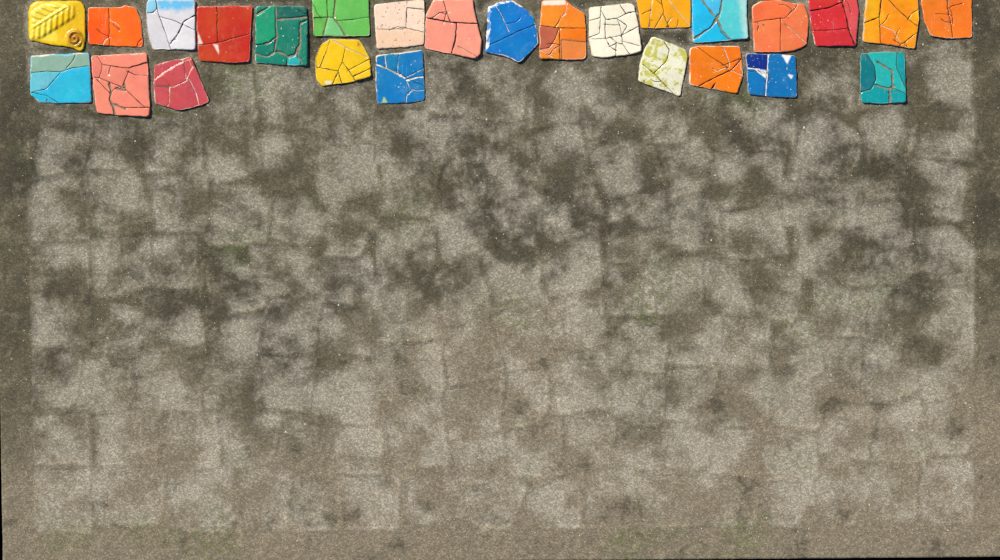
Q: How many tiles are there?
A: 26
